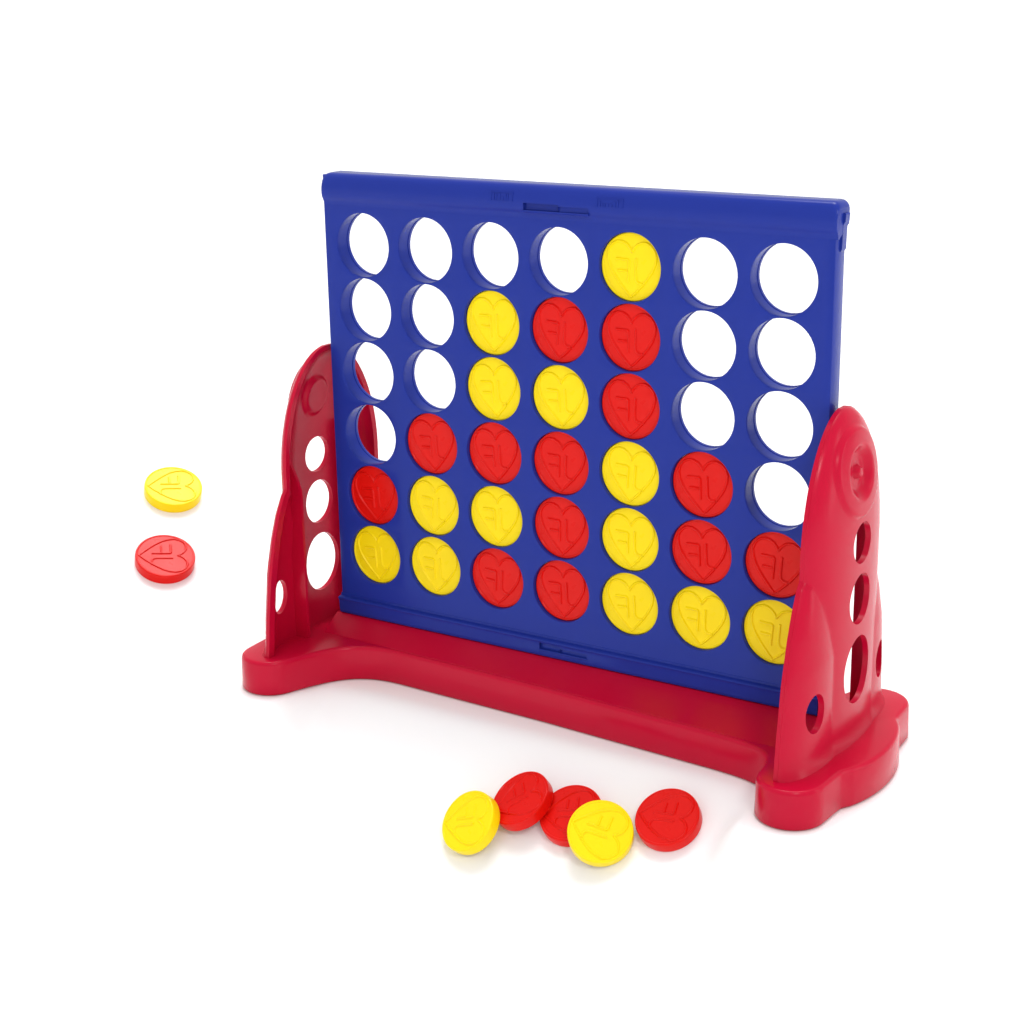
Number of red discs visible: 17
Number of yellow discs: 16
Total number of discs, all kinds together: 33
